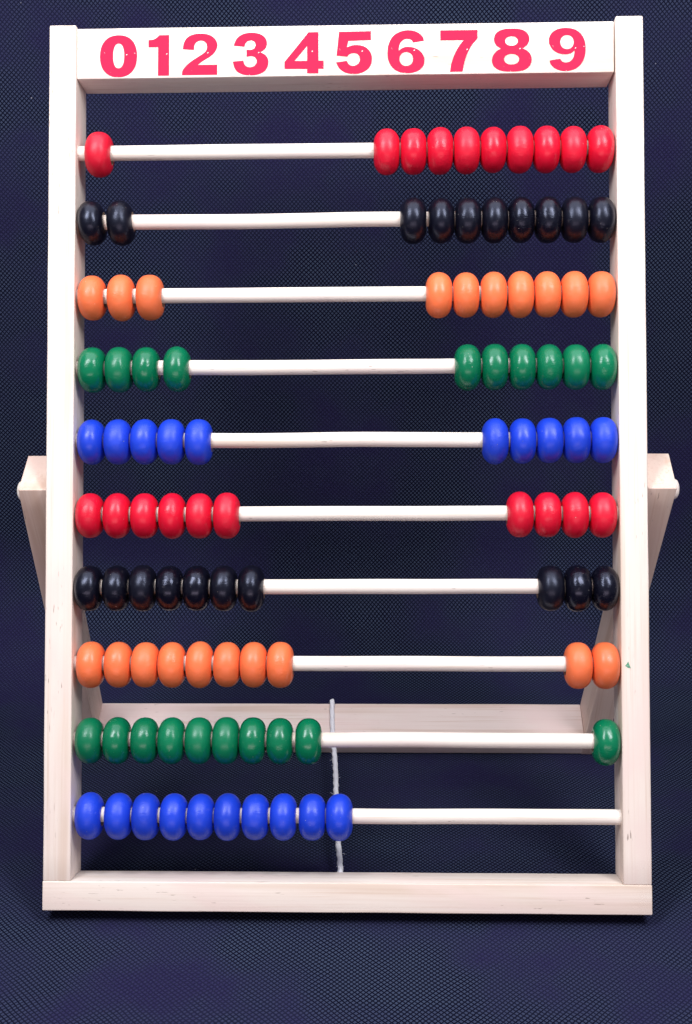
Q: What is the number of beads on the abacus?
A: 100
